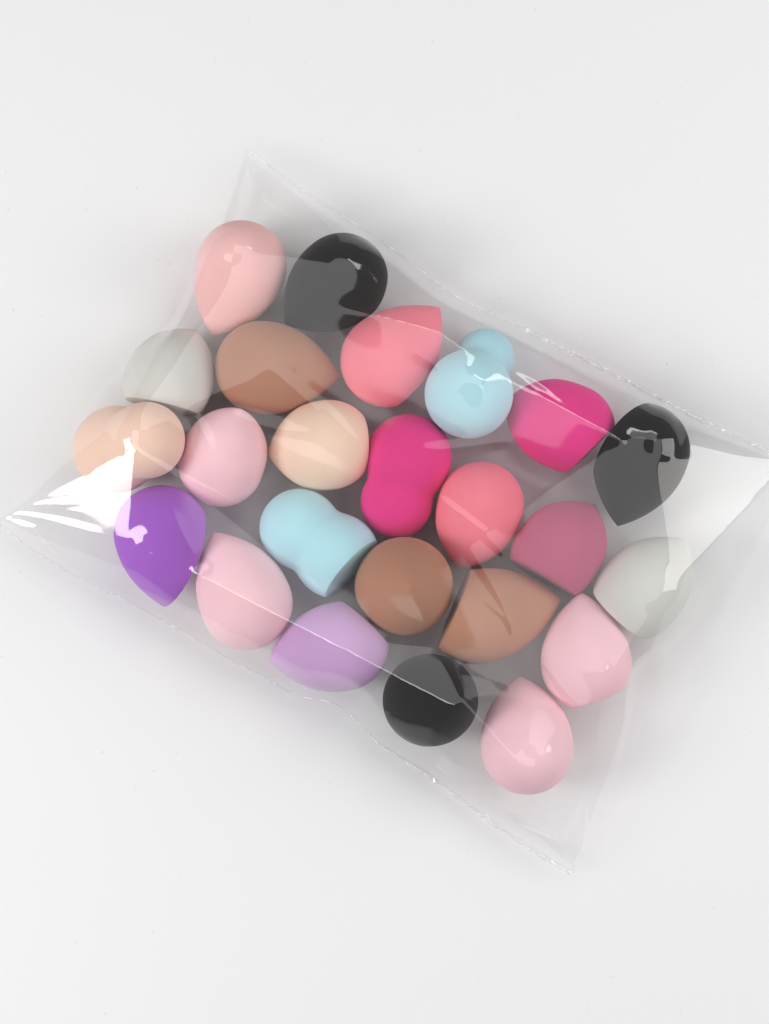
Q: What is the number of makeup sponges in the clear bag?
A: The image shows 24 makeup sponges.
